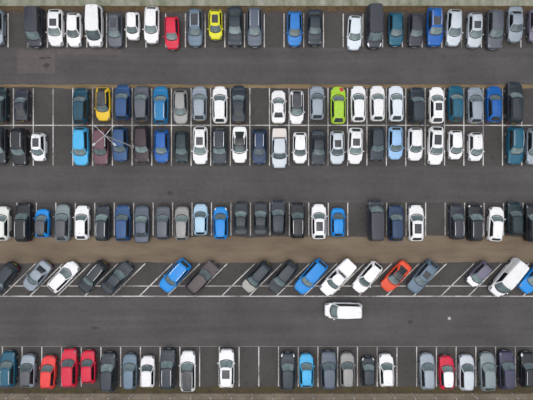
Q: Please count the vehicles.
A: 142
